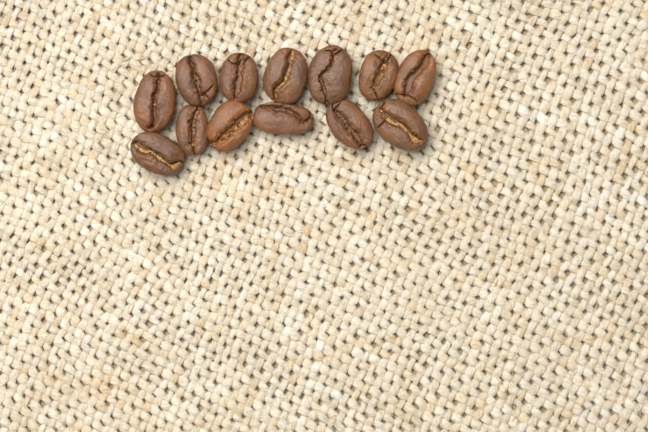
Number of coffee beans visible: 13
